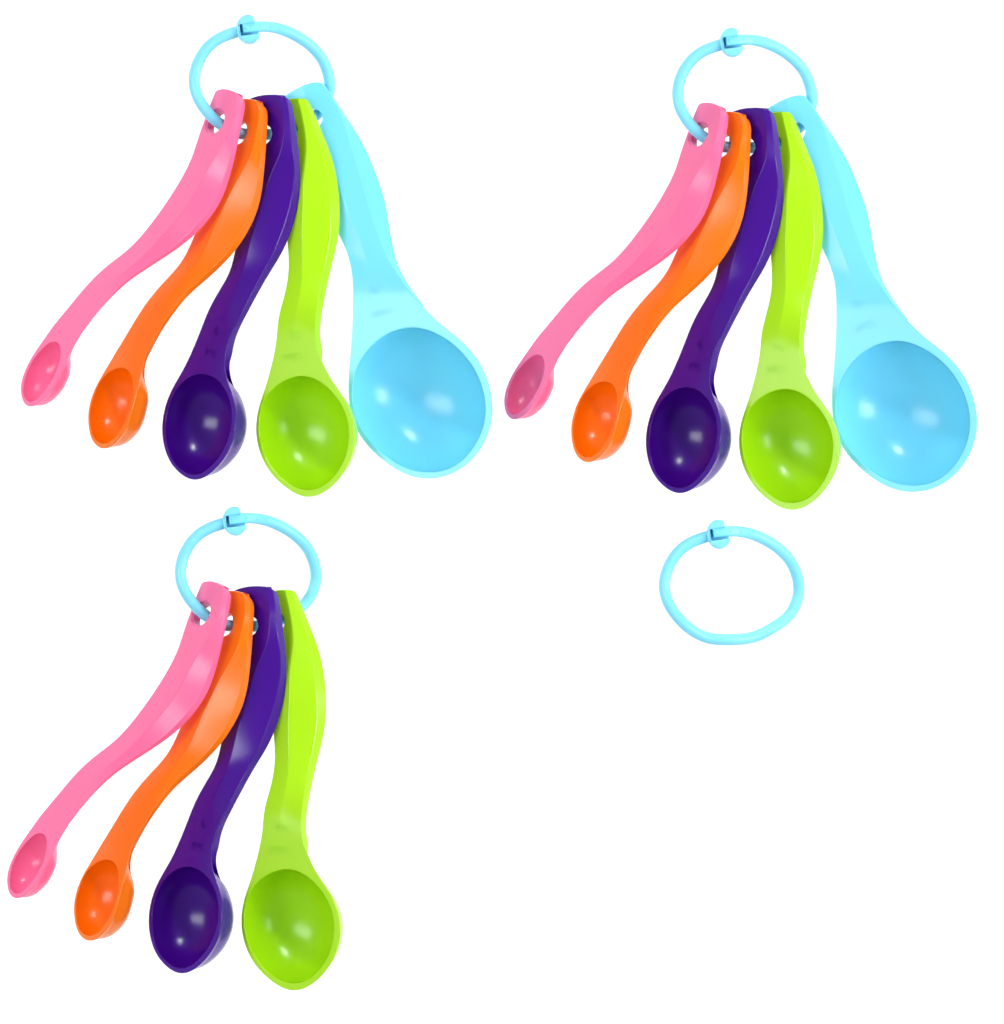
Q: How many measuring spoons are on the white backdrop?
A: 14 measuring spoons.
